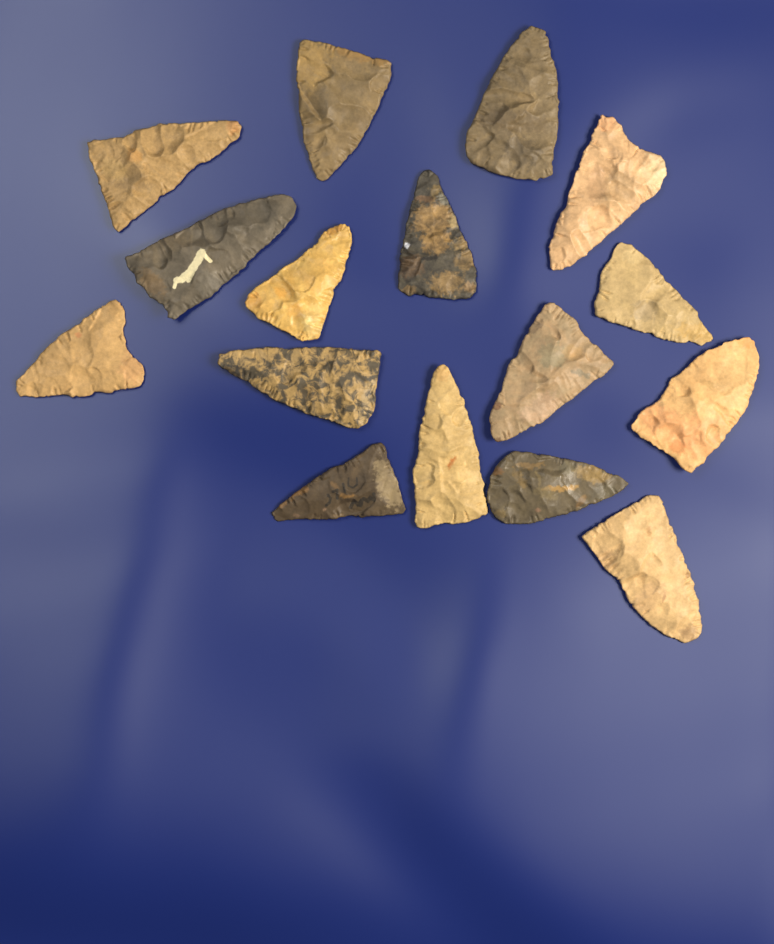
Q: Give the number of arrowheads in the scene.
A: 16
